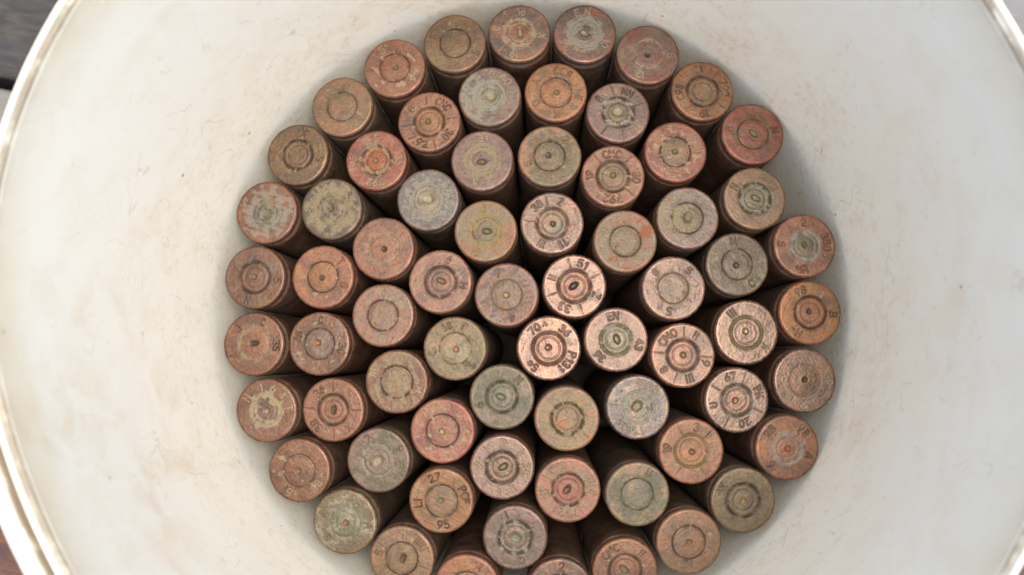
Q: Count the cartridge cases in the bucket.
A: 69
